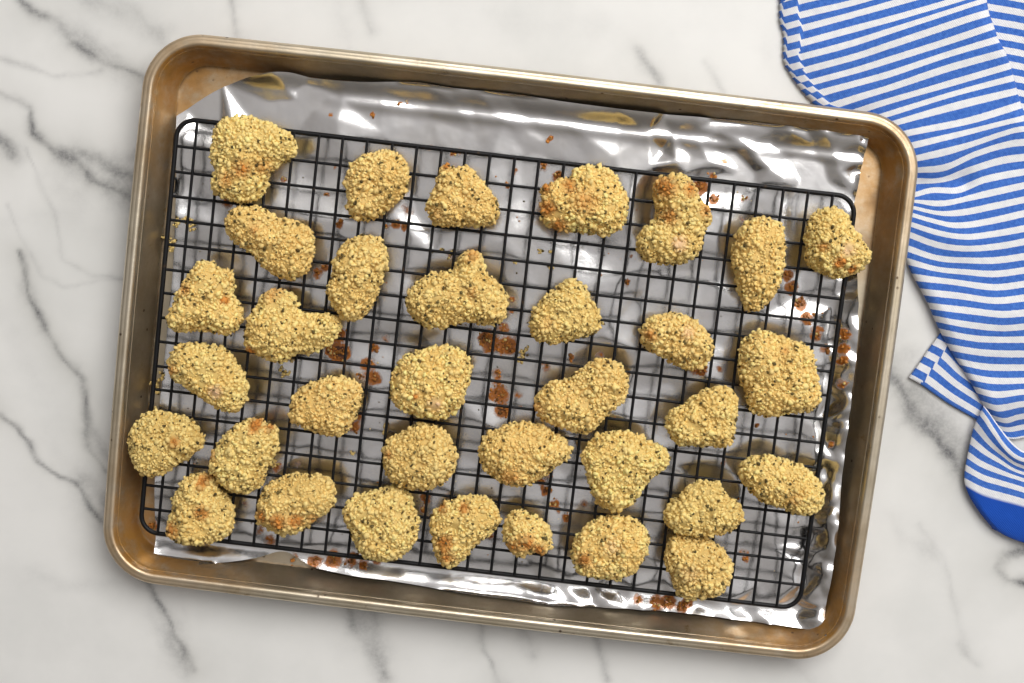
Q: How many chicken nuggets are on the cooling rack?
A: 34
